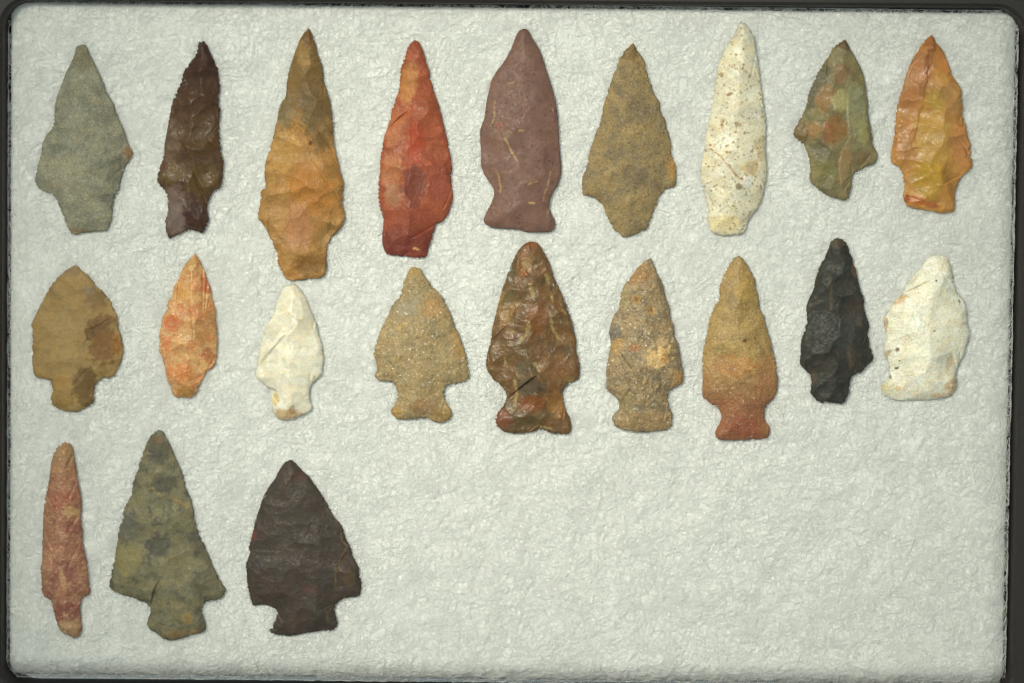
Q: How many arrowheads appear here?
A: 21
